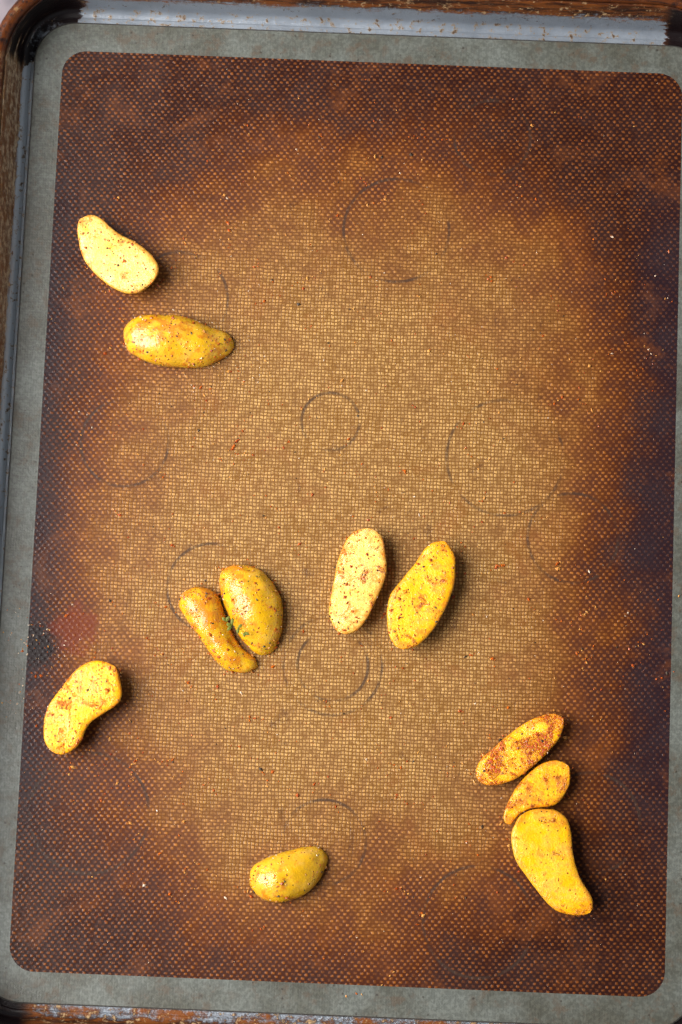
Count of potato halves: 11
